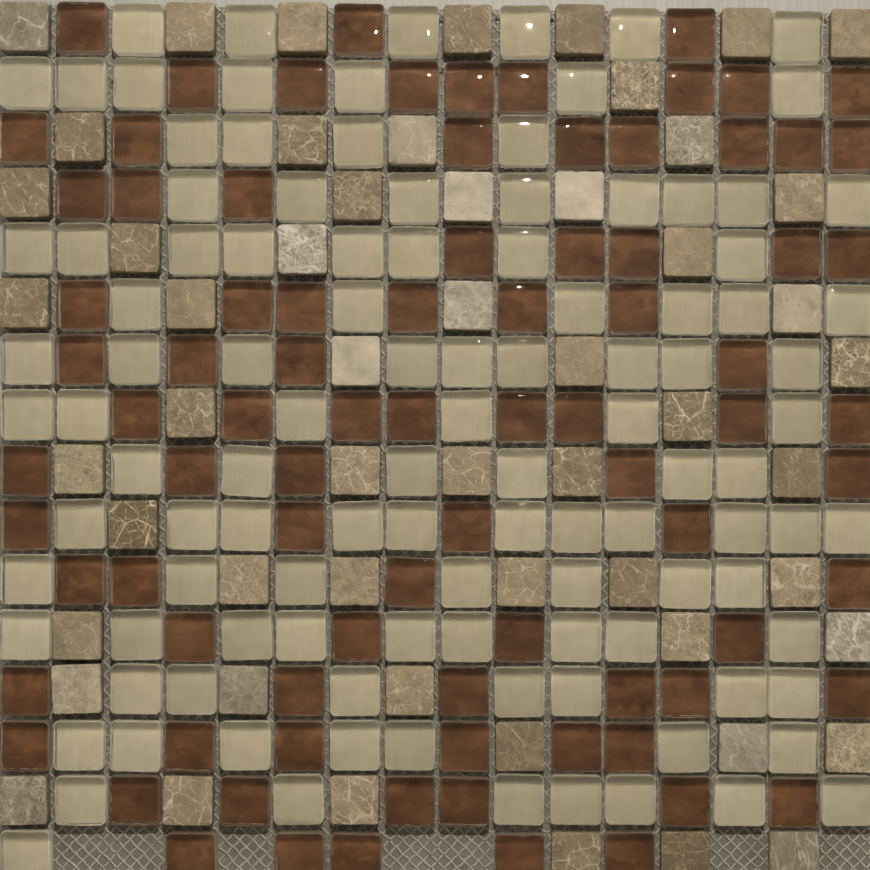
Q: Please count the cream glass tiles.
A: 109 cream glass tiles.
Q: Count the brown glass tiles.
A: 85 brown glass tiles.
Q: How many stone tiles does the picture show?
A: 55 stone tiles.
